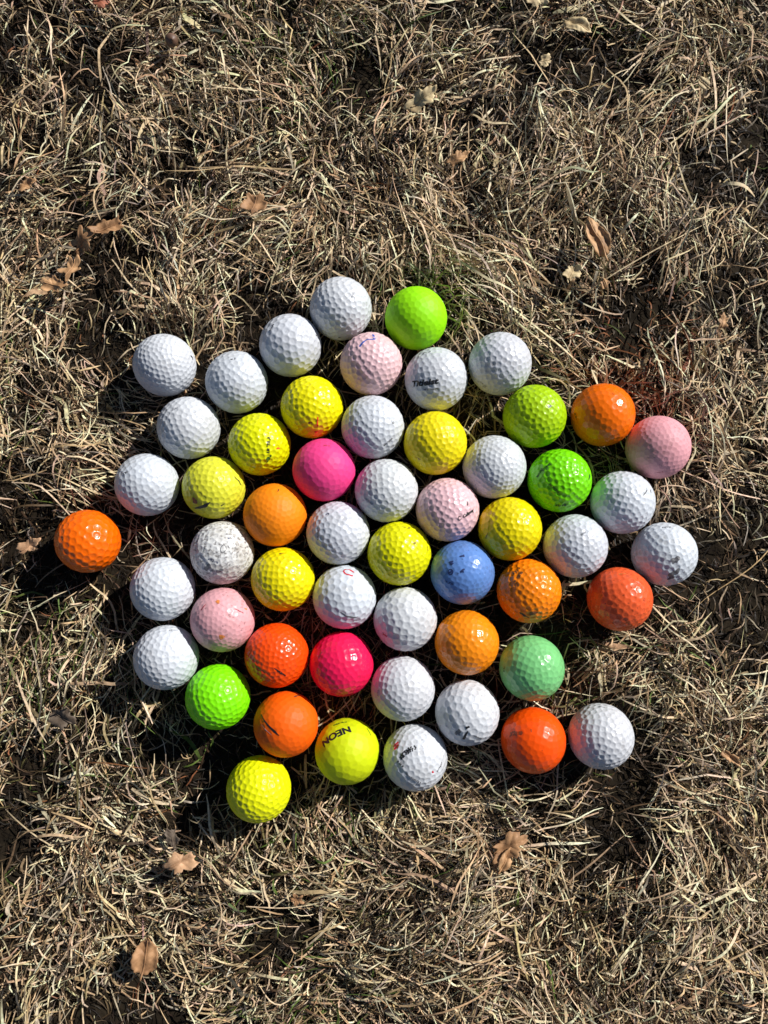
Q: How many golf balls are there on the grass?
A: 54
